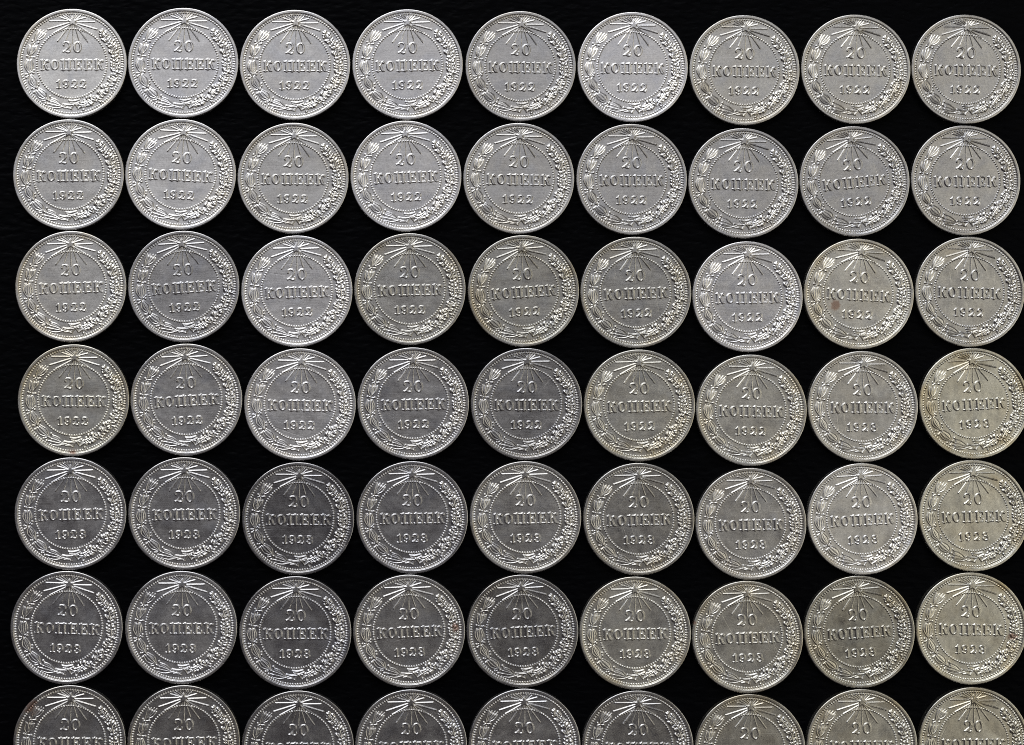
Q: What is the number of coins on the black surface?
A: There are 63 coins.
